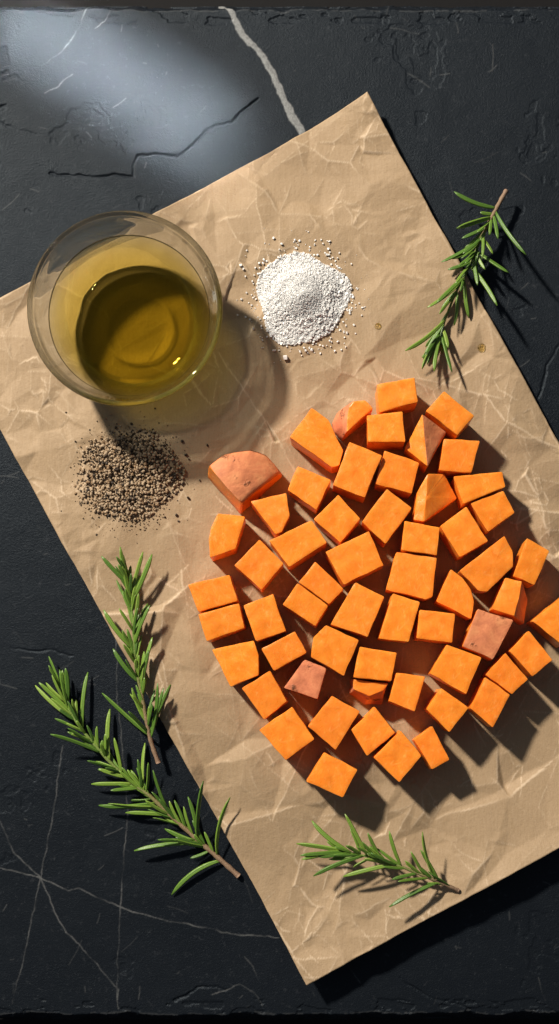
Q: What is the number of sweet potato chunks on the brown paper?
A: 57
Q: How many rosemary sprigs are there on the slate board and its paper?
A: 4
